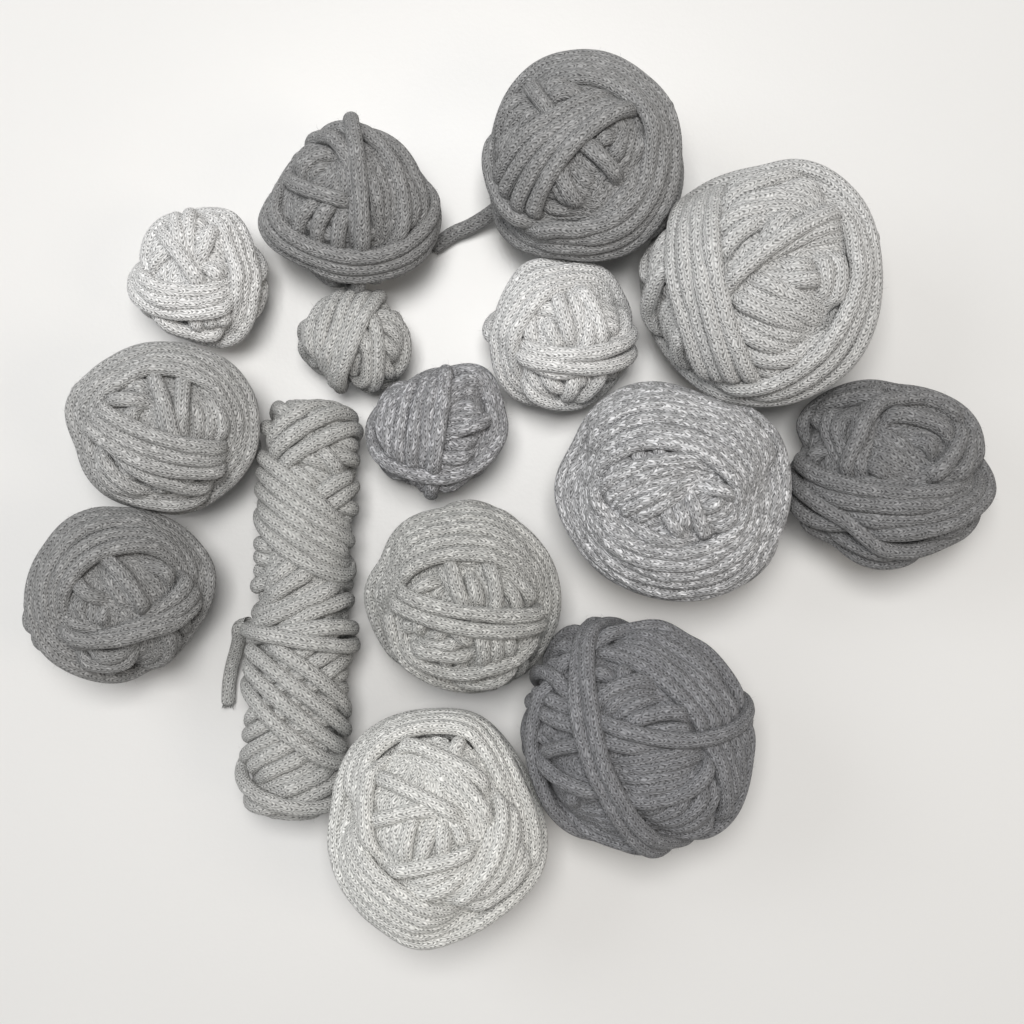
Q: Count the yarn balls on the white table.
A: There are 14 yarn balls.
